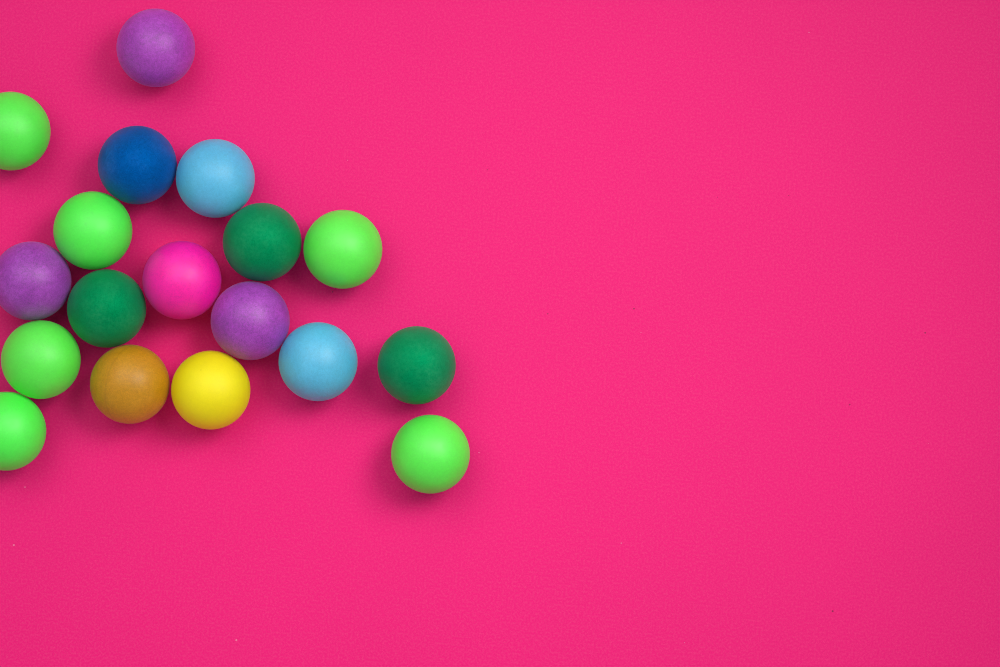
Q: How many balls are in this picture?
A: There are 18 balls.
